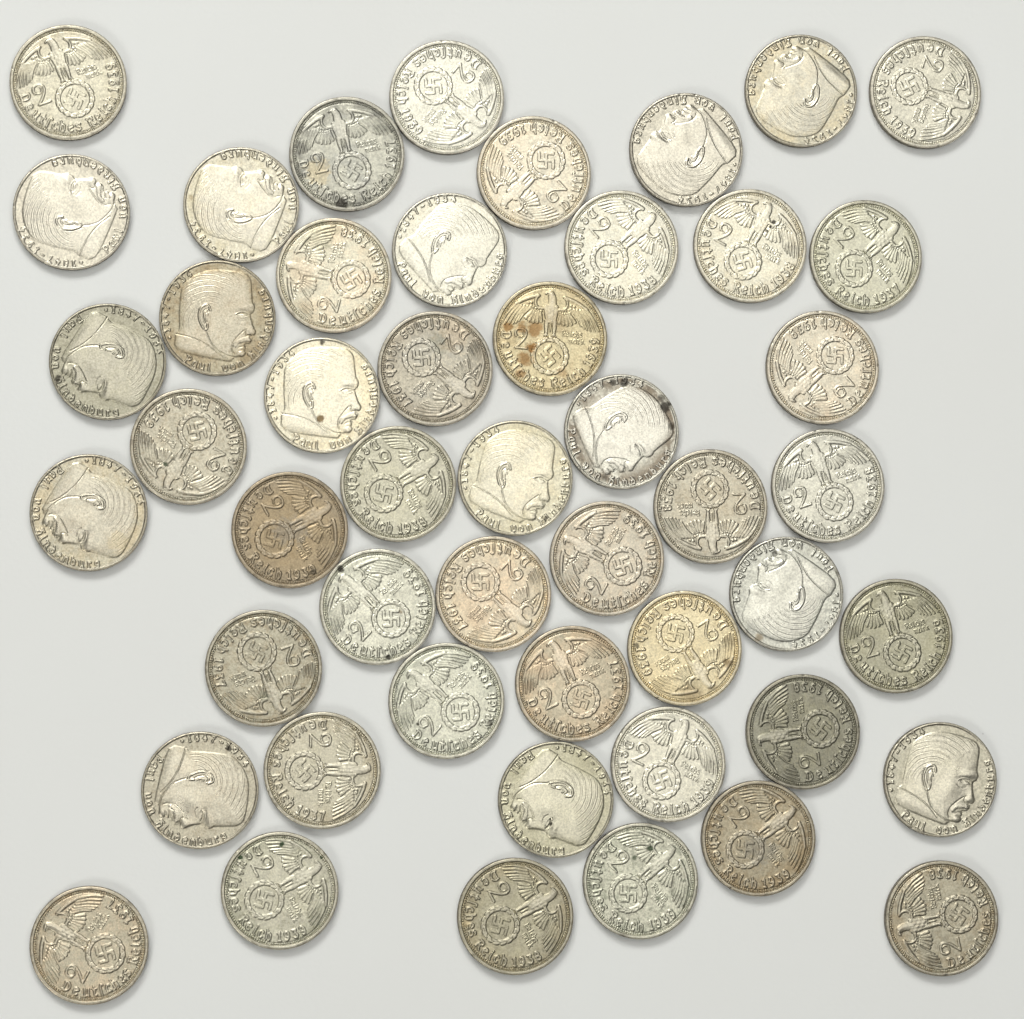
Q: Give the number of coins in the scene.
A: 49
